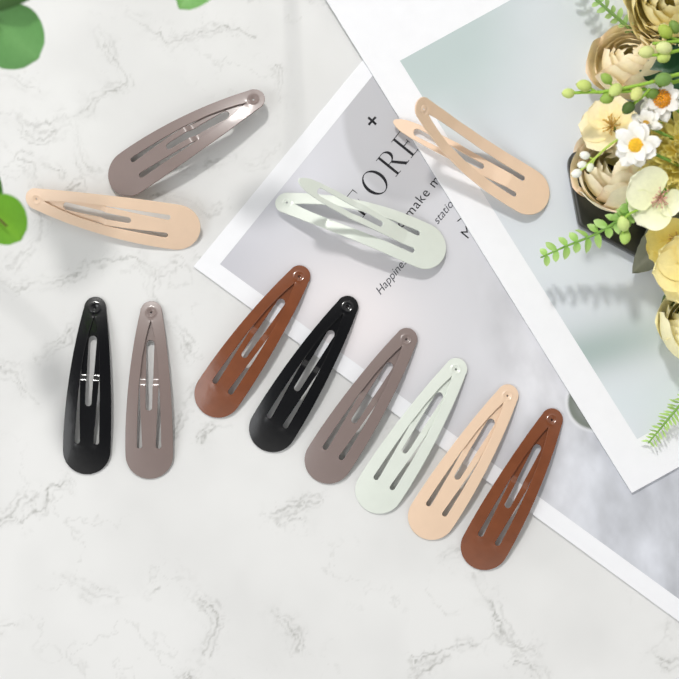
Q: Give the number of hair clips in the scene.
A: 12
